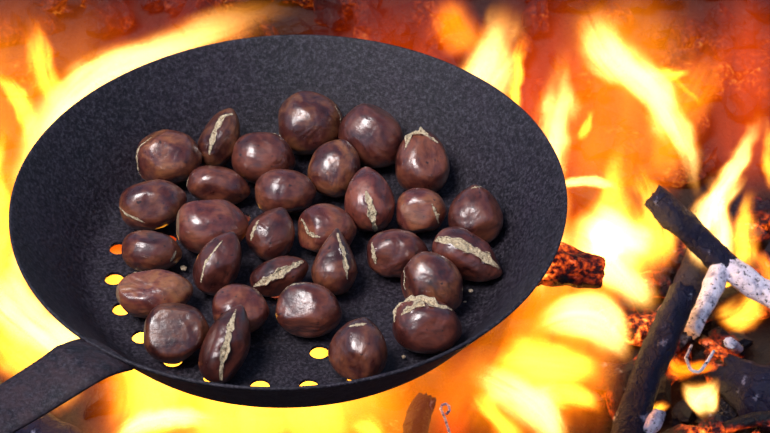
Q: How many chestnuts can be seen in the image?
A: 30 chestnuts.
